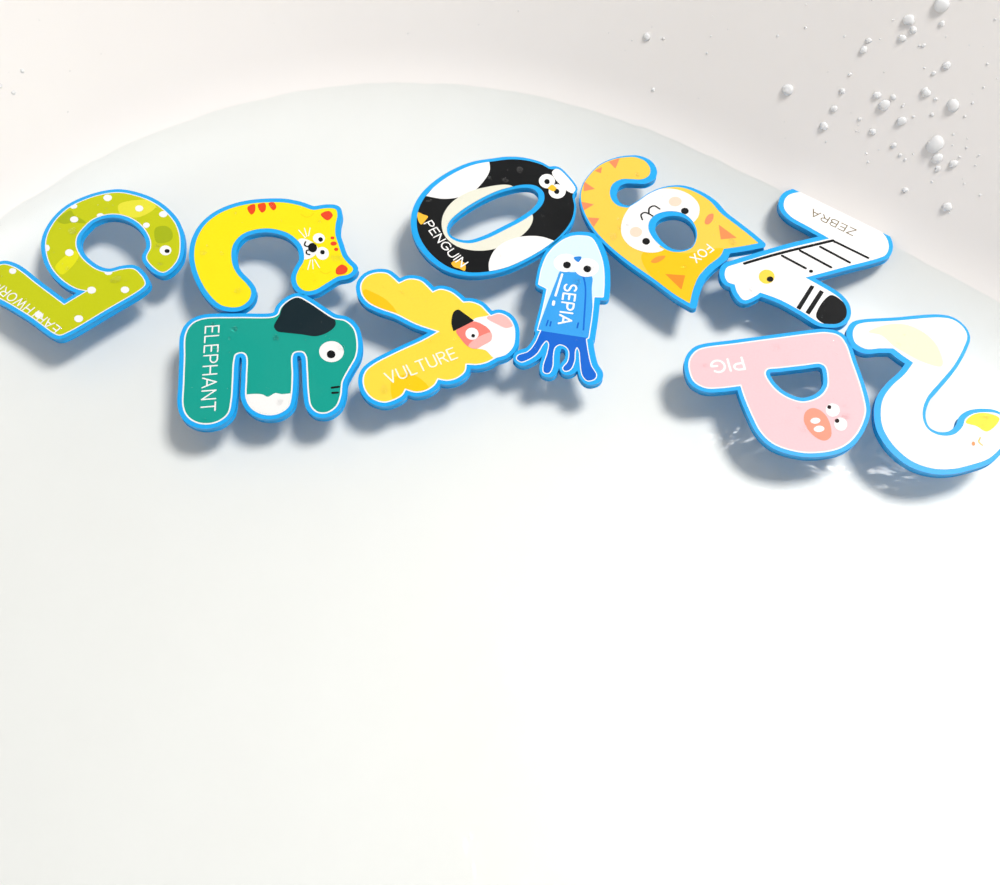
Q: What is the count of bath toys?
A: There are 10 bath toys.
